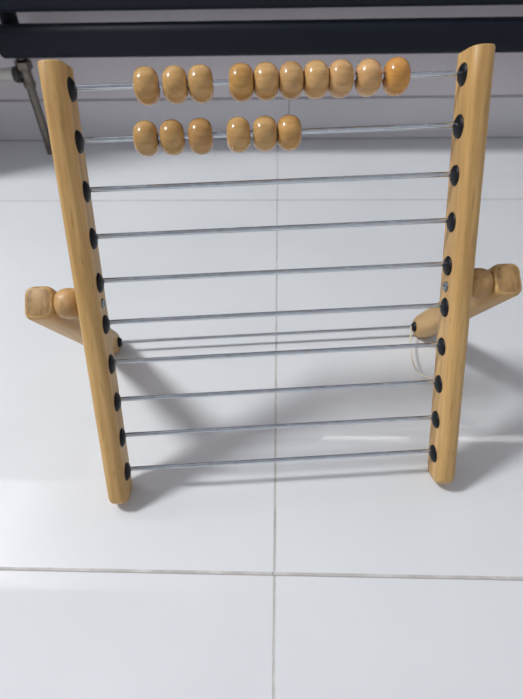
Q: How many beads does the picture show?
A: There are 16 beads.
